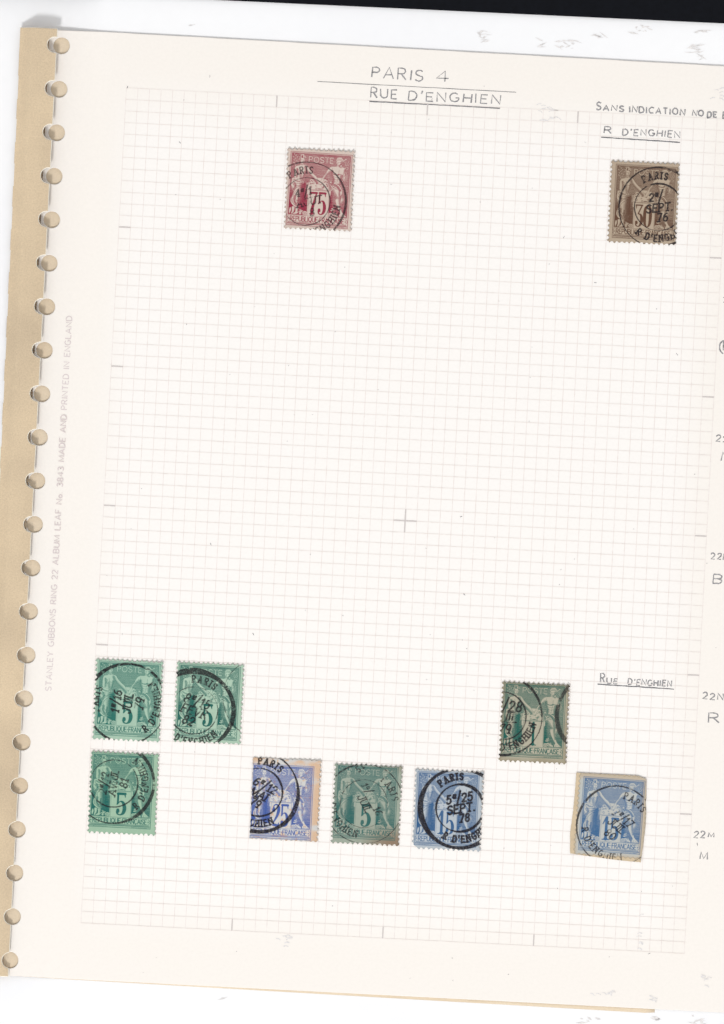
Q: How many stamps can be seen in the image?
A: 10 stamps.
